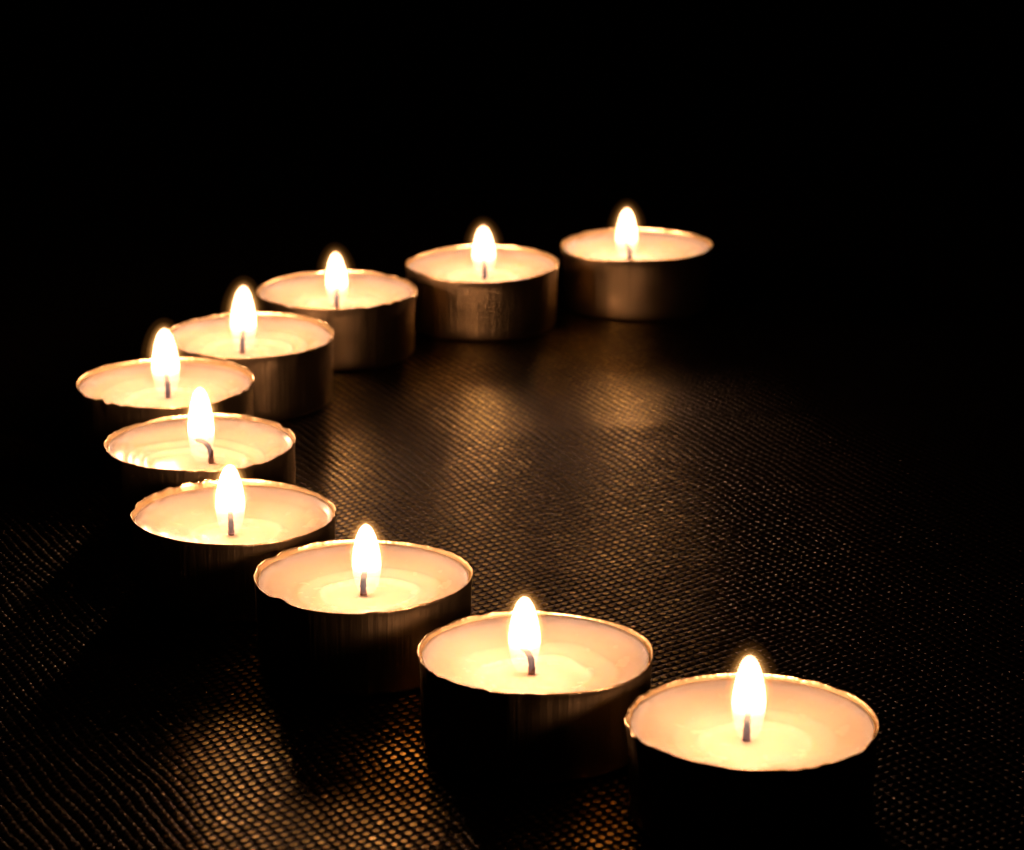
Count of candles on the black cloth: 10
